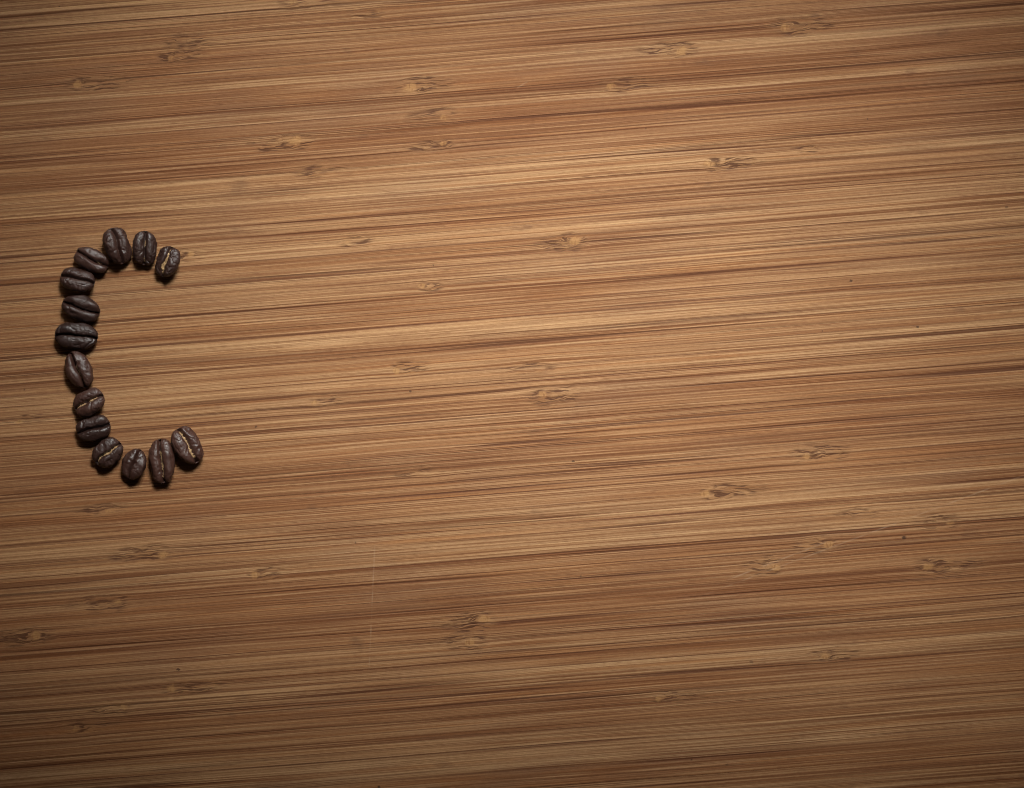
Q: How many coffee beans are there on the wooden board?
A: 14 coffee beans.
